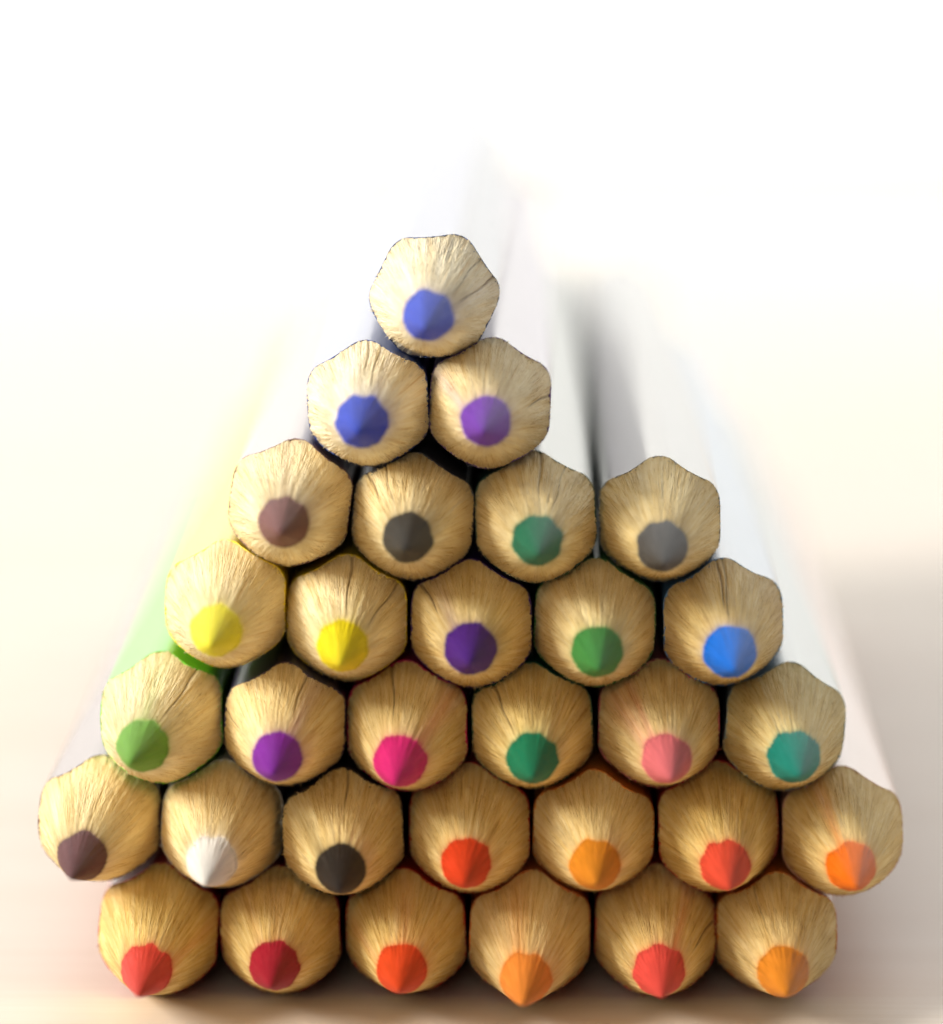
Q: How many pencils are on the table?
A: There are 31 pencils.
